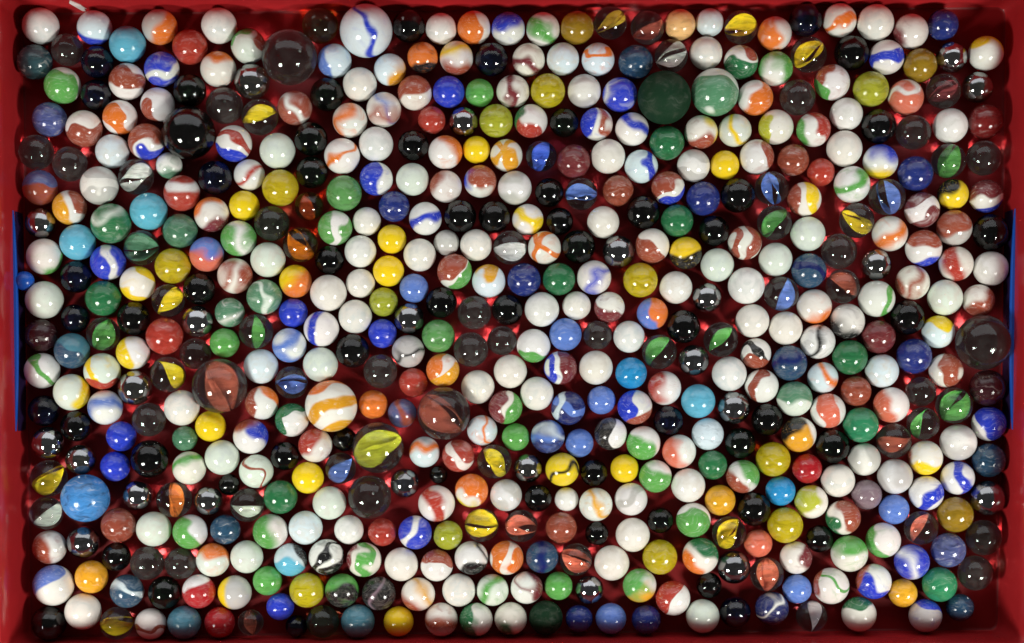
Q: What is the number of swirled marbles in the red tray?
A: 200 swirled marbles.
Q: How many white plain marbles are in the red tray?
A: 63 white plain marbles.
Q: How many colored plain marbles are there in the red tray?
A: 107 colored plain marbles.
